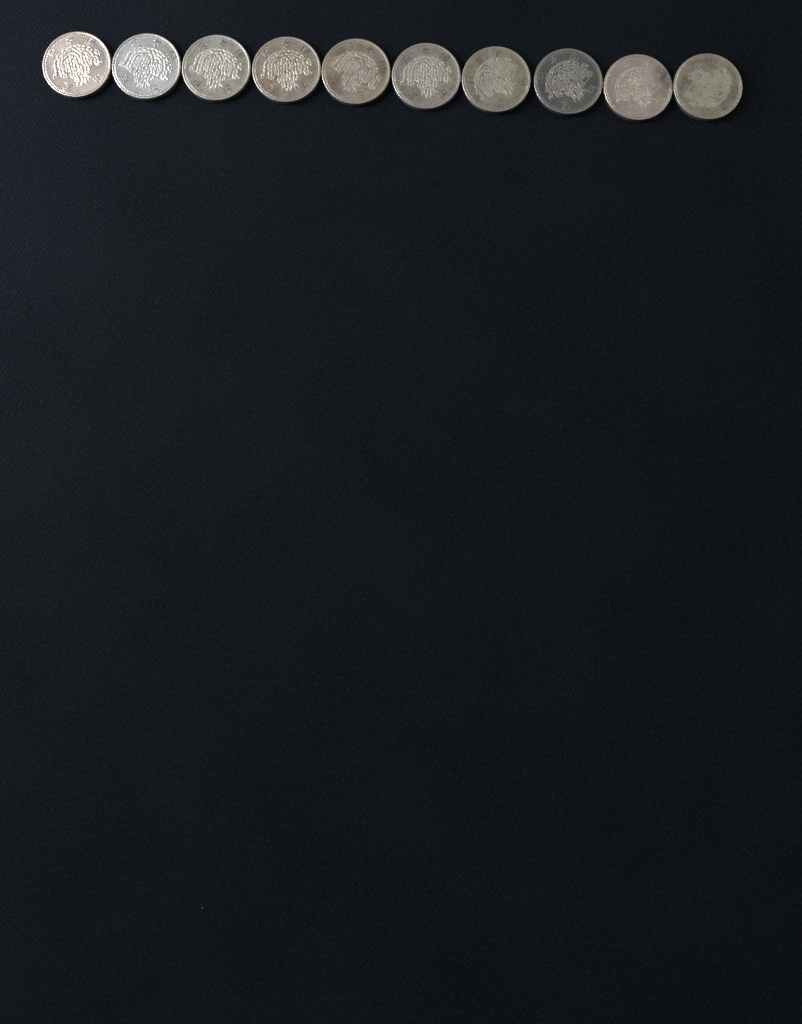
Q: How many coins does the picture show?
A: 10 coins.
